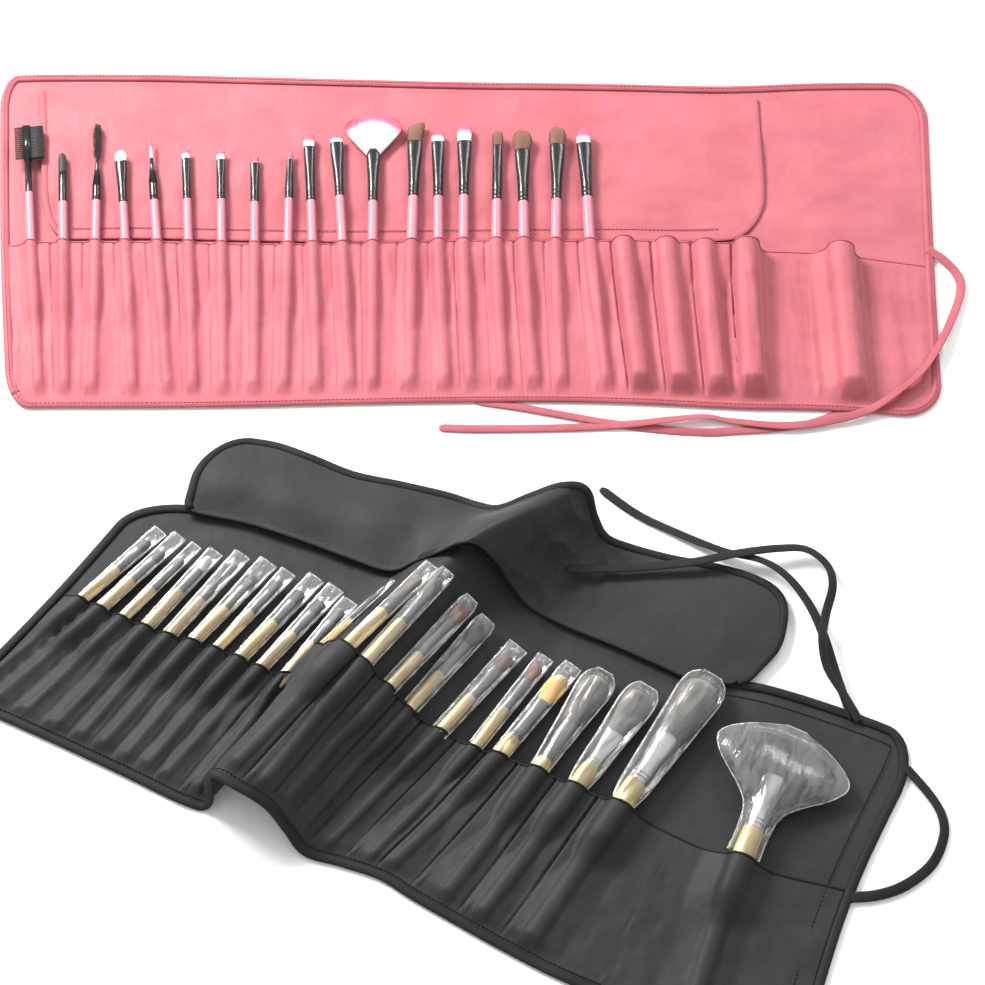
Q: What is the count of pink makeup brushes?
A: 19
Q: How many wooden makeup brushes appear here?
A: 22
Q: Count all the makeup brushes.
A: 41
